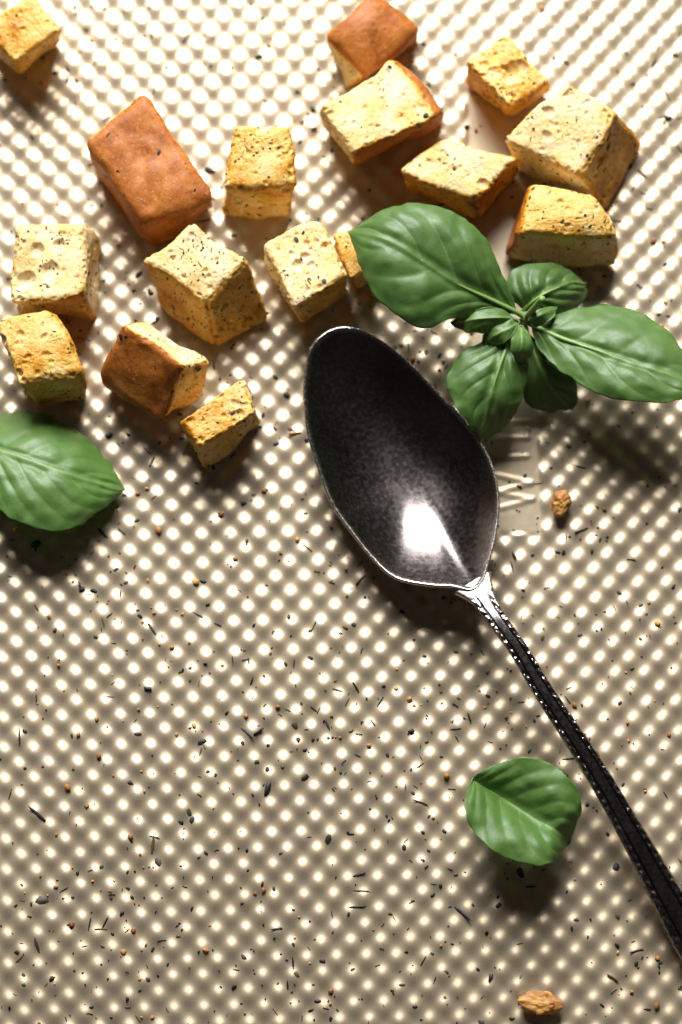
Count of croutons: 16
